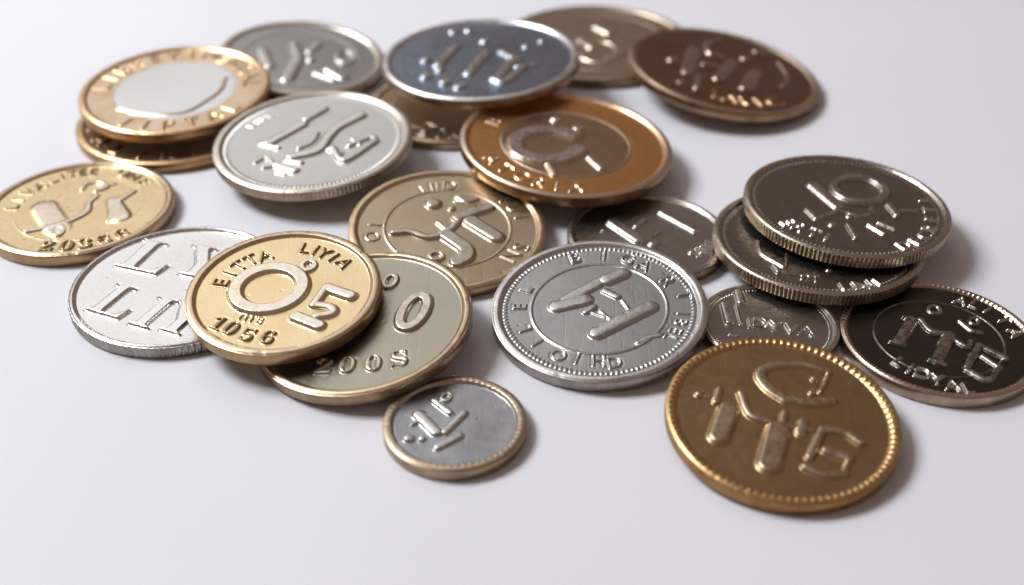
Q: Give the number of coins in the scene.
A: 22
